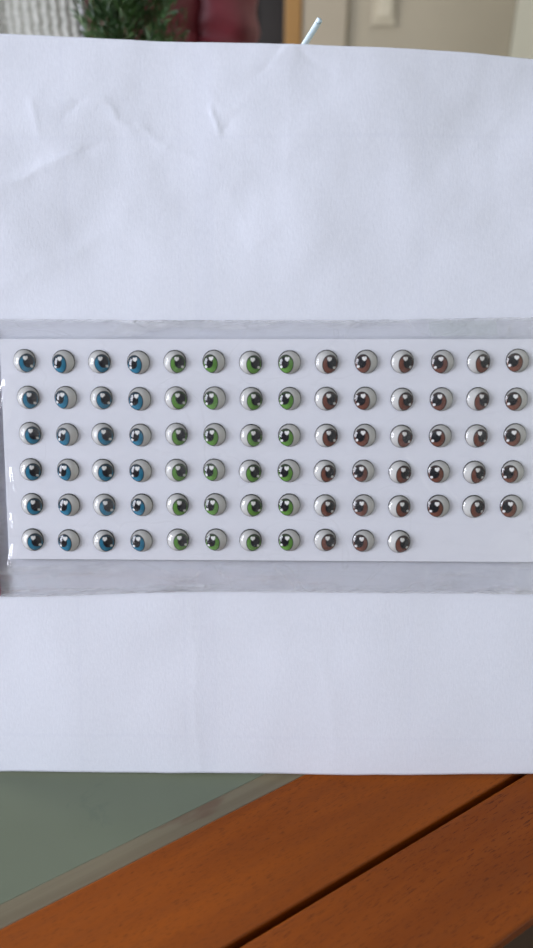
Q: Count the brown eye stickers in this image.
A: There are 33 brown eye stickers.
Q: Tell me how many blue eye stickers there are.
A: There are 24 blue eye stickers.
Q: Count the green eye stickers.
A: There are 24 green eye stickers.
